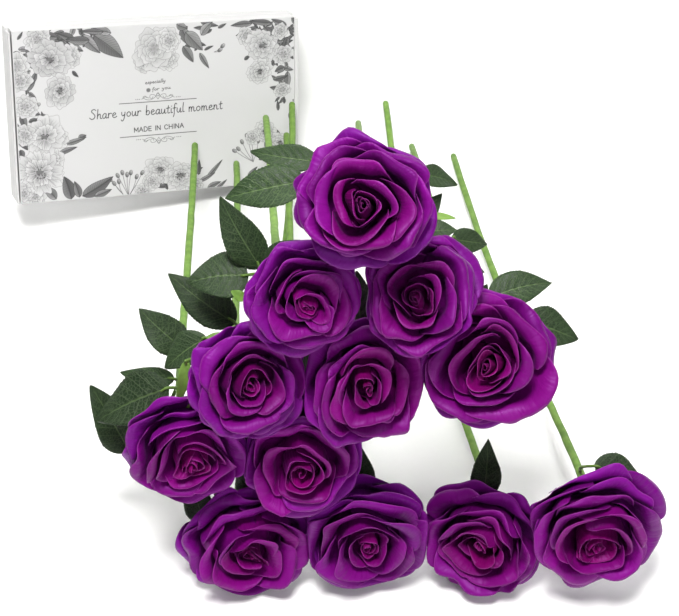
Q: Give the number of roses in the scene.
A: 12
